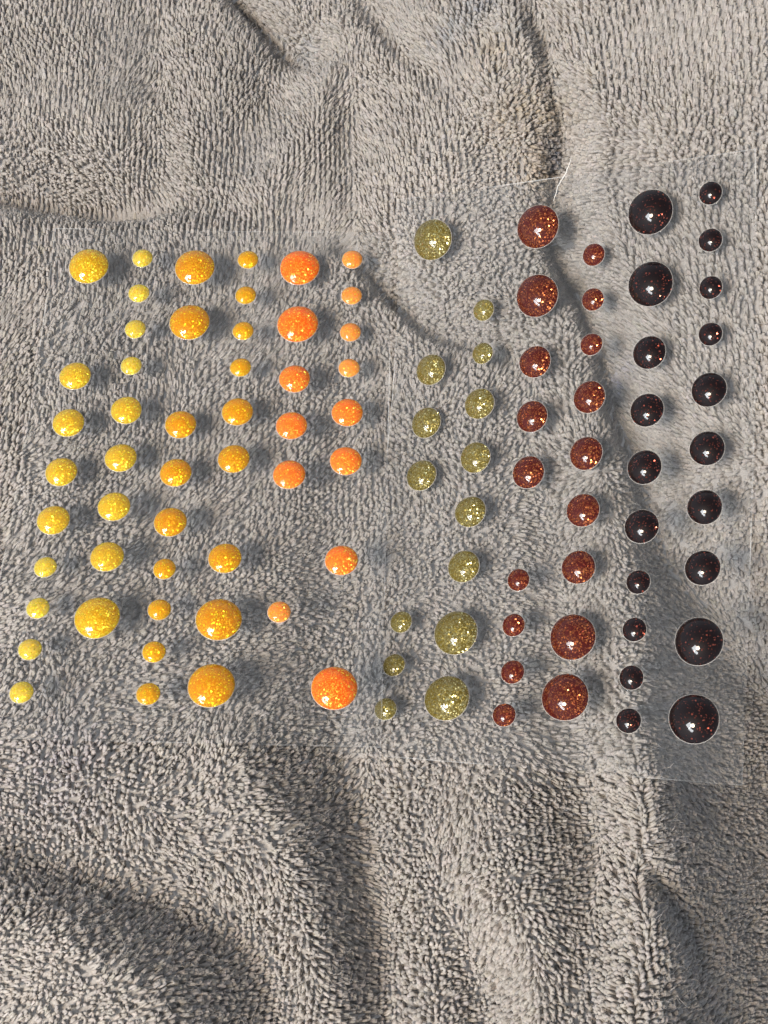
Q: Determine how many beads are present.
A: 103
